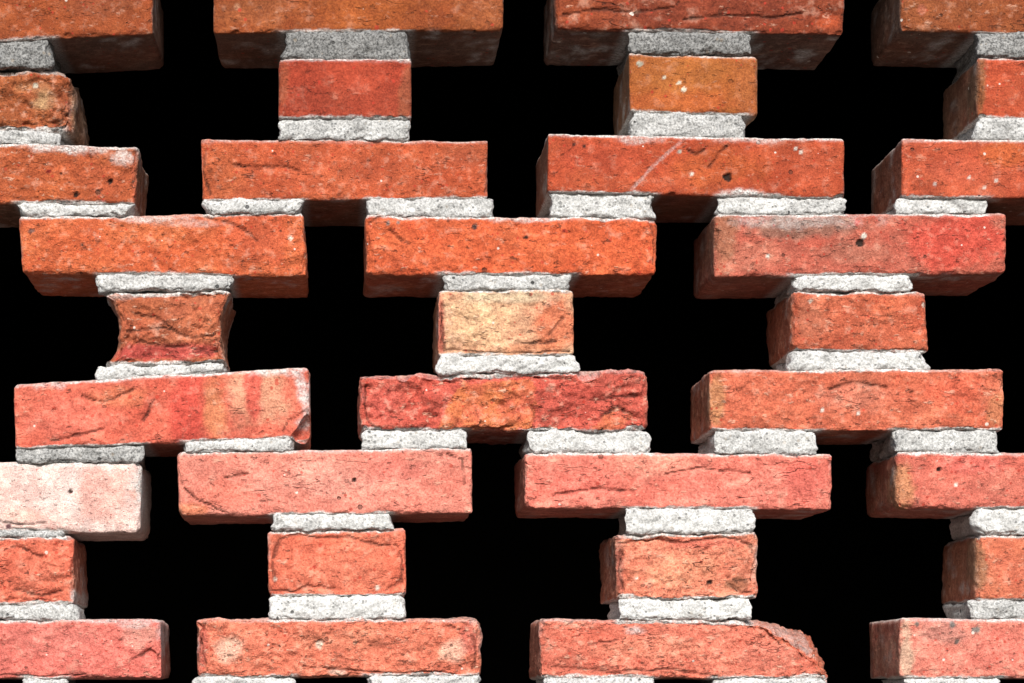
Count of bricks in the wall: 33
